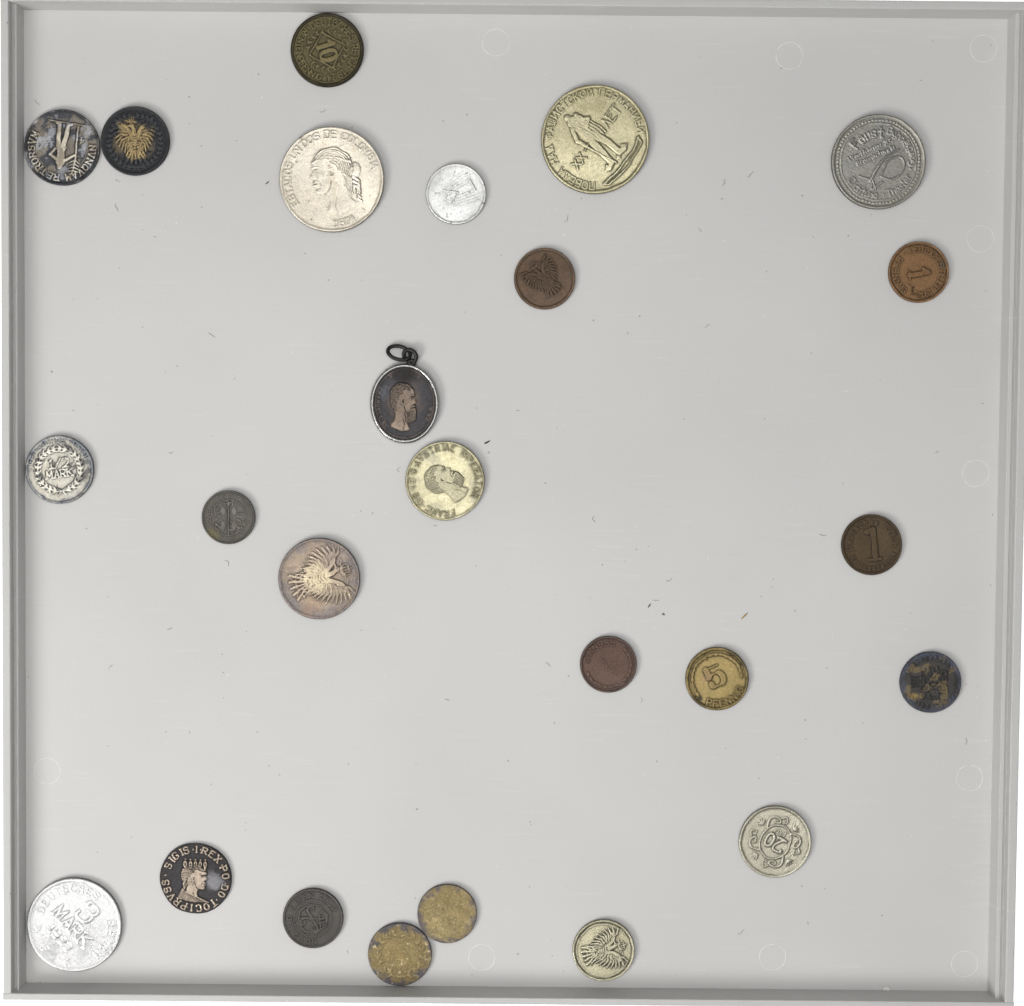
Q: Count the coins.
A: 24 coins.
